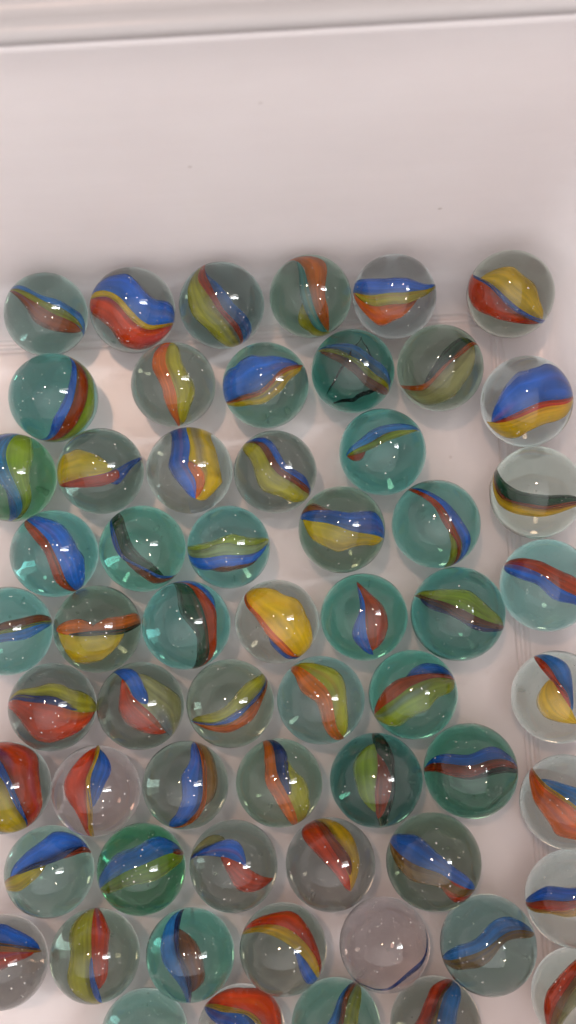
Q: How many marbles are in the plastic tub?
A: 60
